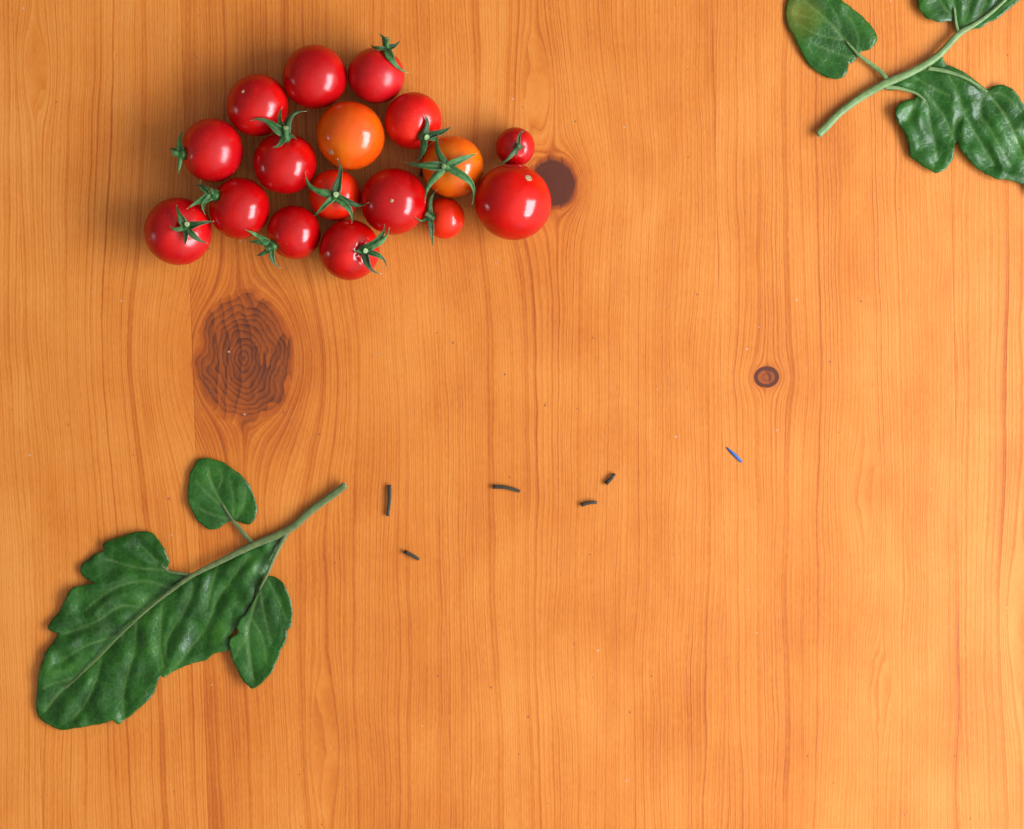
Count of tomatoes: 17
